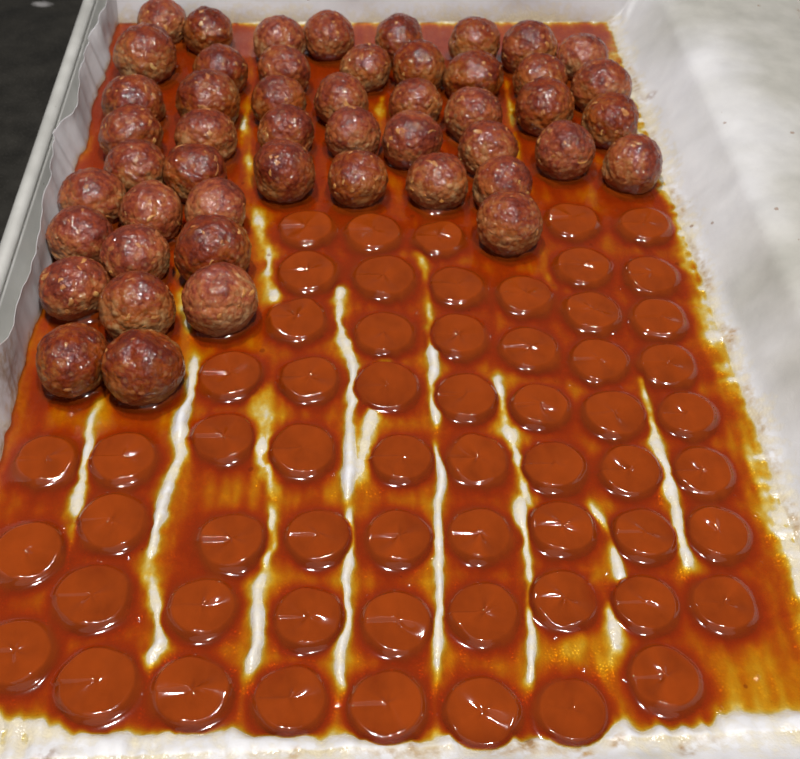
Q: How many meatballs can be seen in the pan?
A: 50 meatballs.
